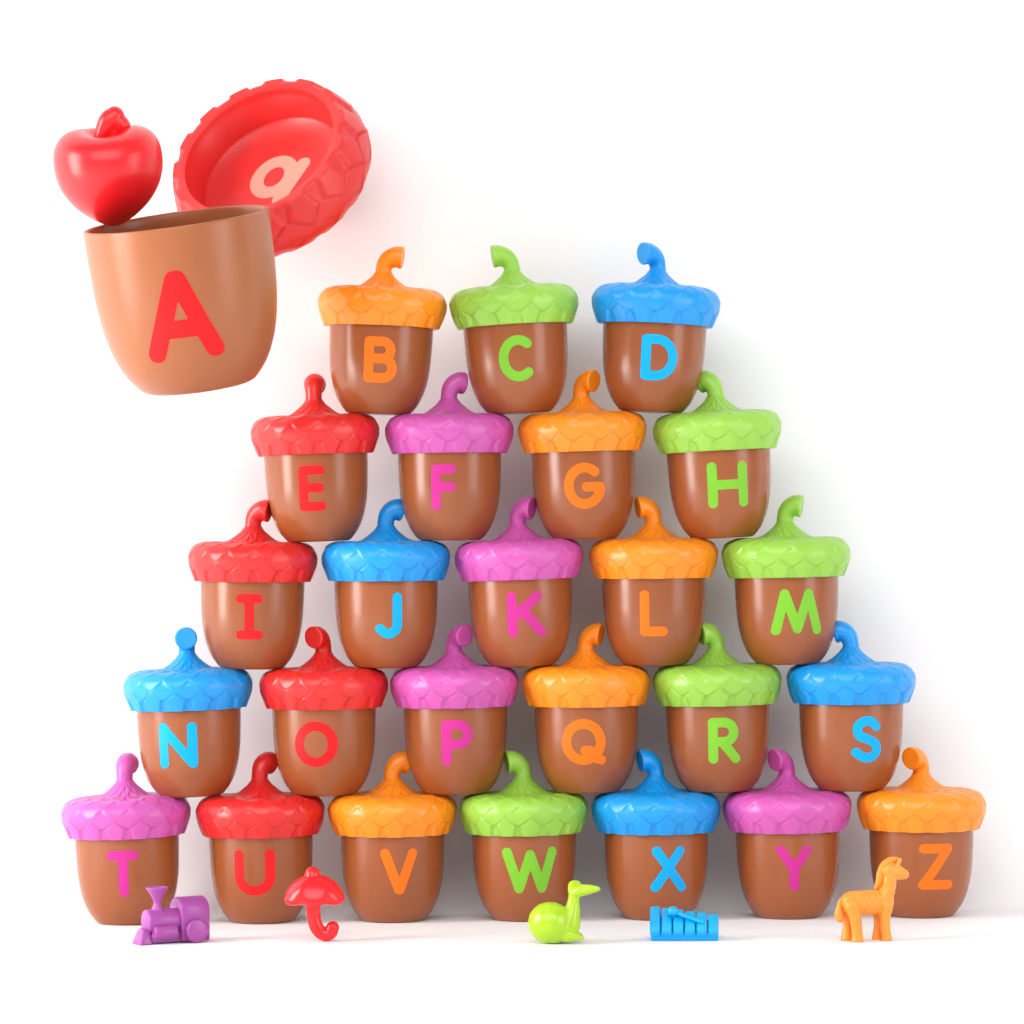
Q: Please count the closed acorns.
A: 25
